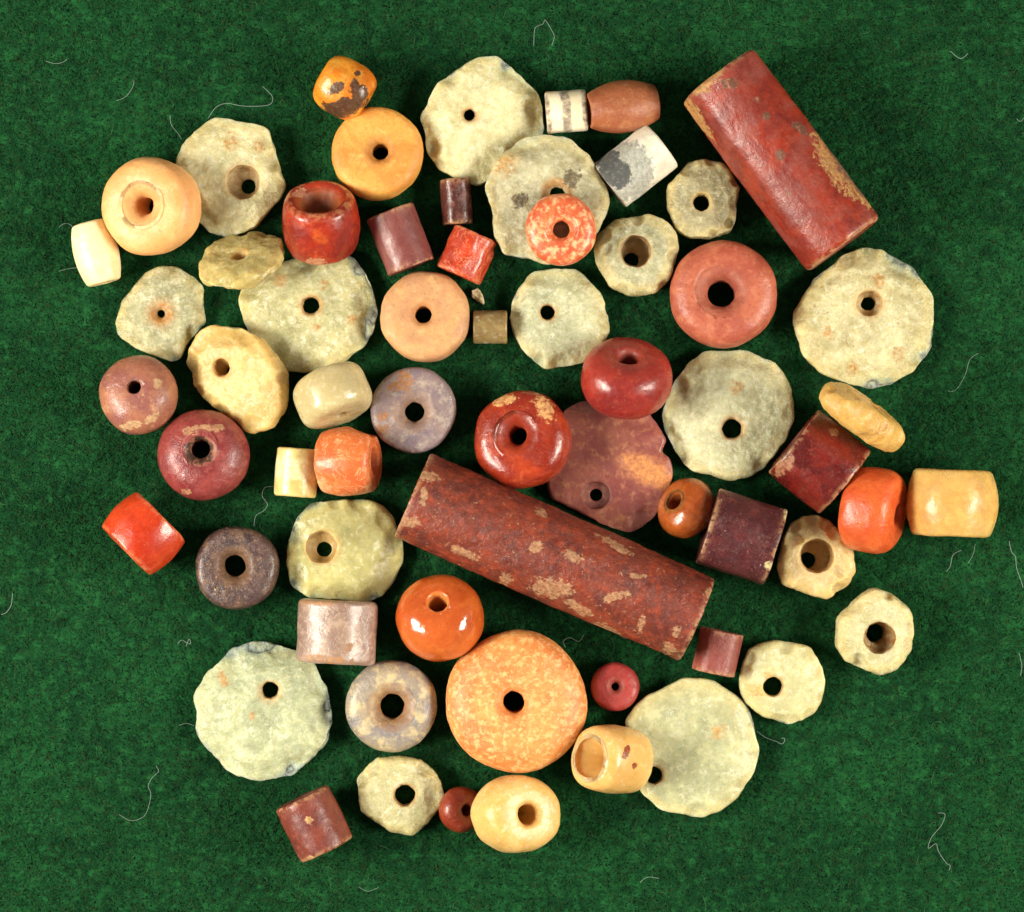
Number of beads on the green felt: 63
